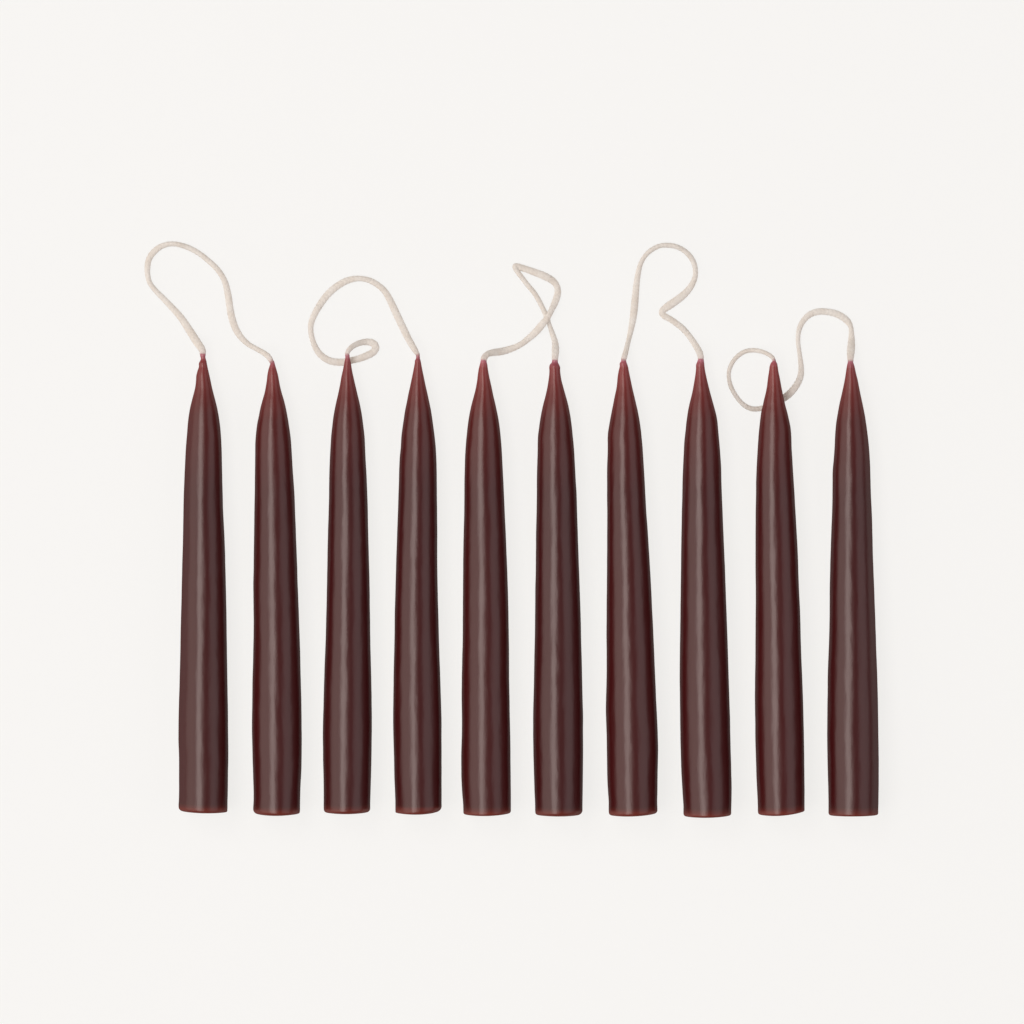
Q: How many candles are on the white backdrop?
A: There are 10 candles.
